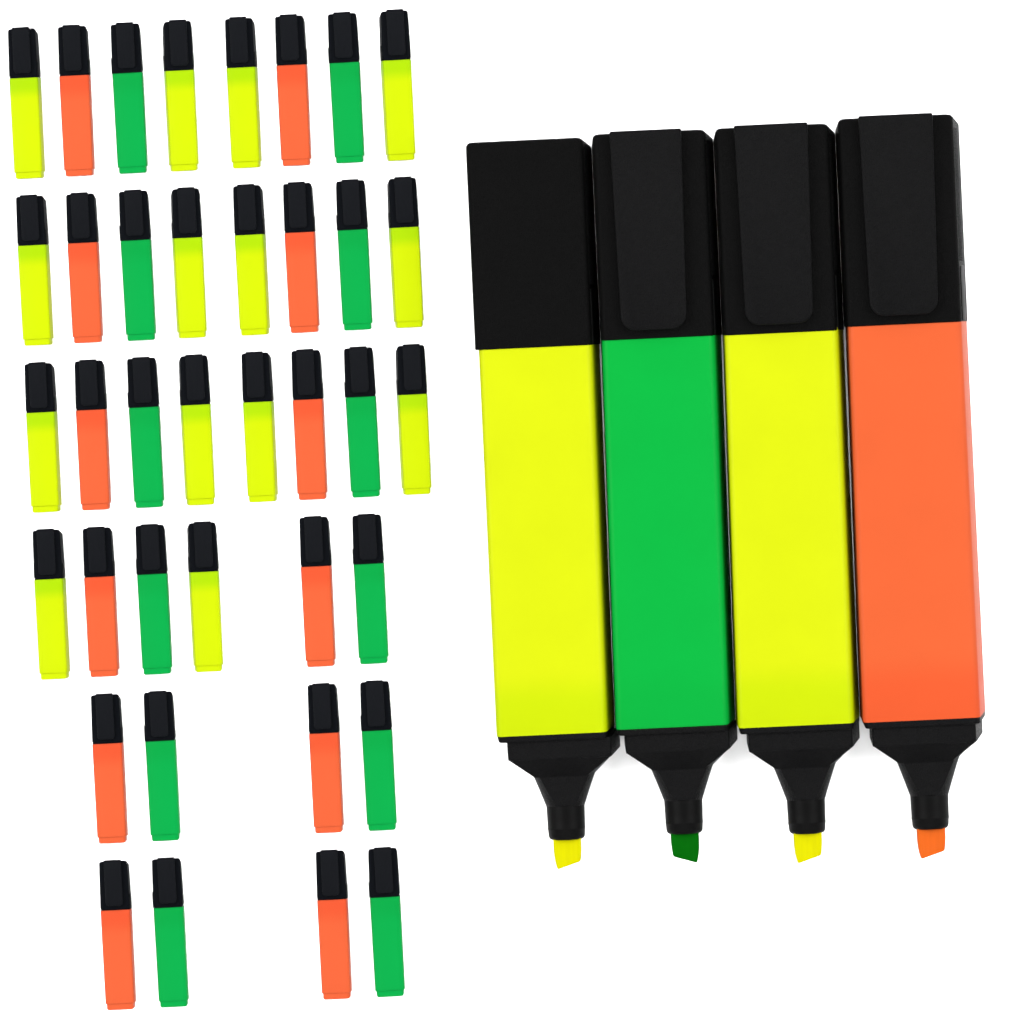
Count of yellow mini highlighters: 14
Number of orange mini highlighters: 12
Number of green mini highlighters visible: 12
